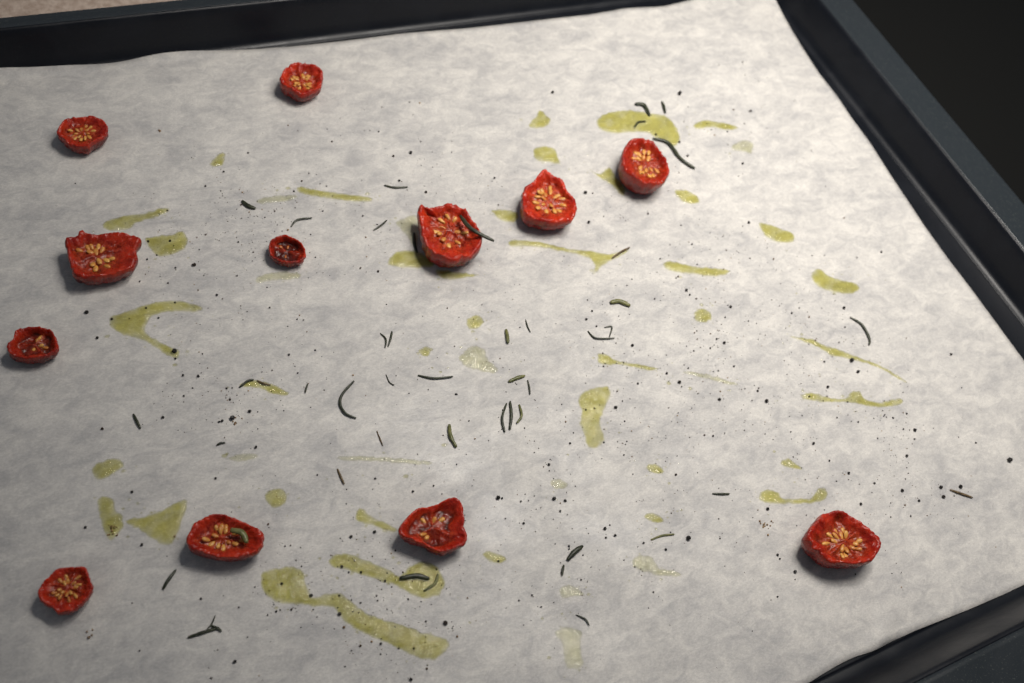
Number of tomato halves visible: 12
